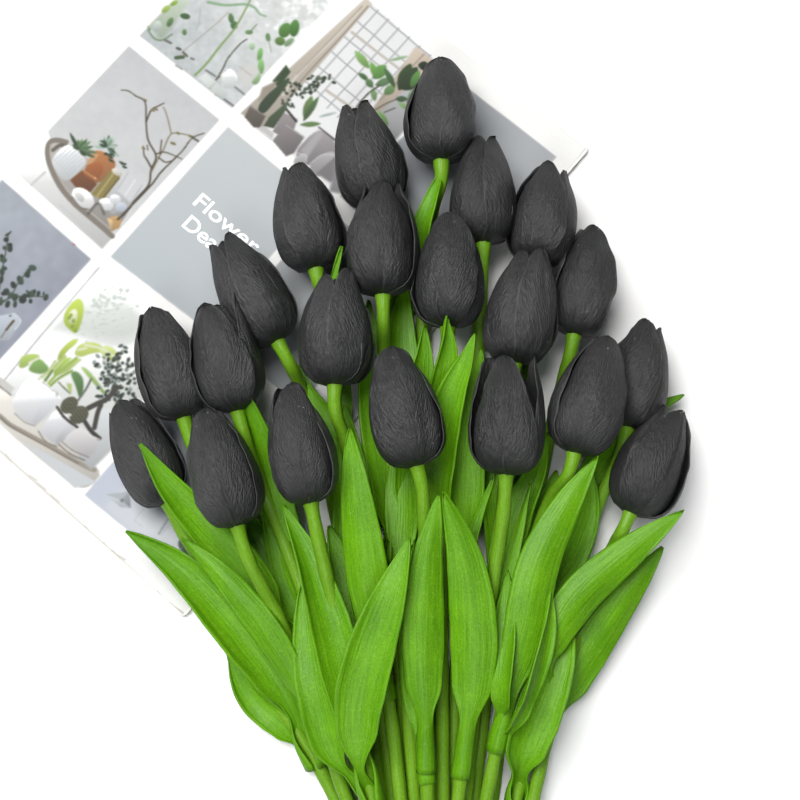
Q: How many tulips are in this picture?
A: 21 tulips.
